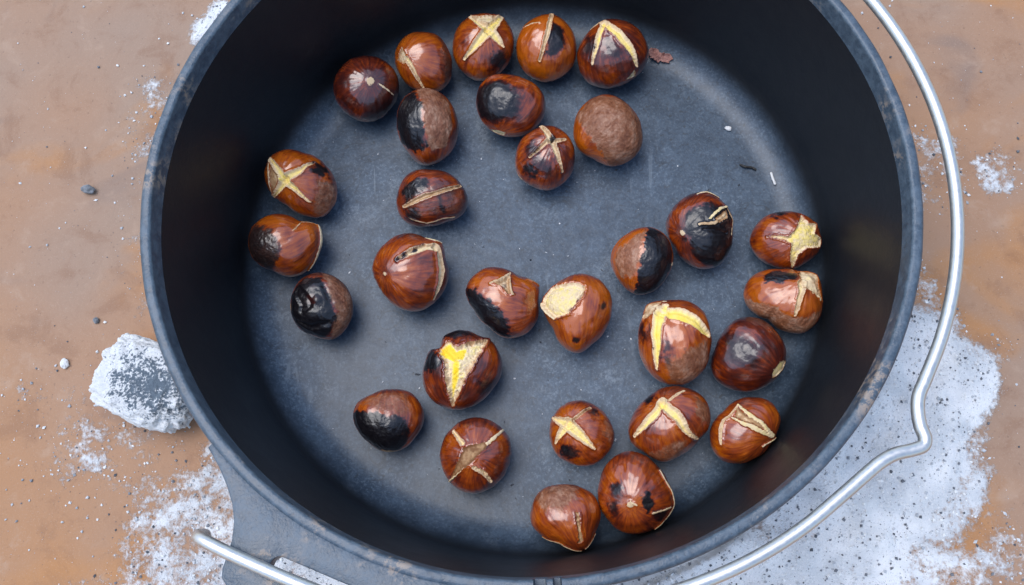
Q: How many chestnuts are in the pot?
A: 30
